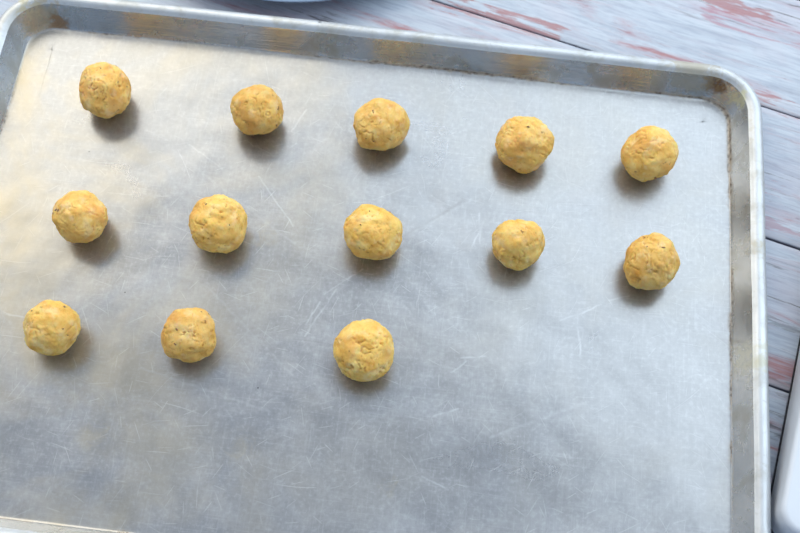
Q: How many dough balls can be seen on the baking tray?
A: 13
